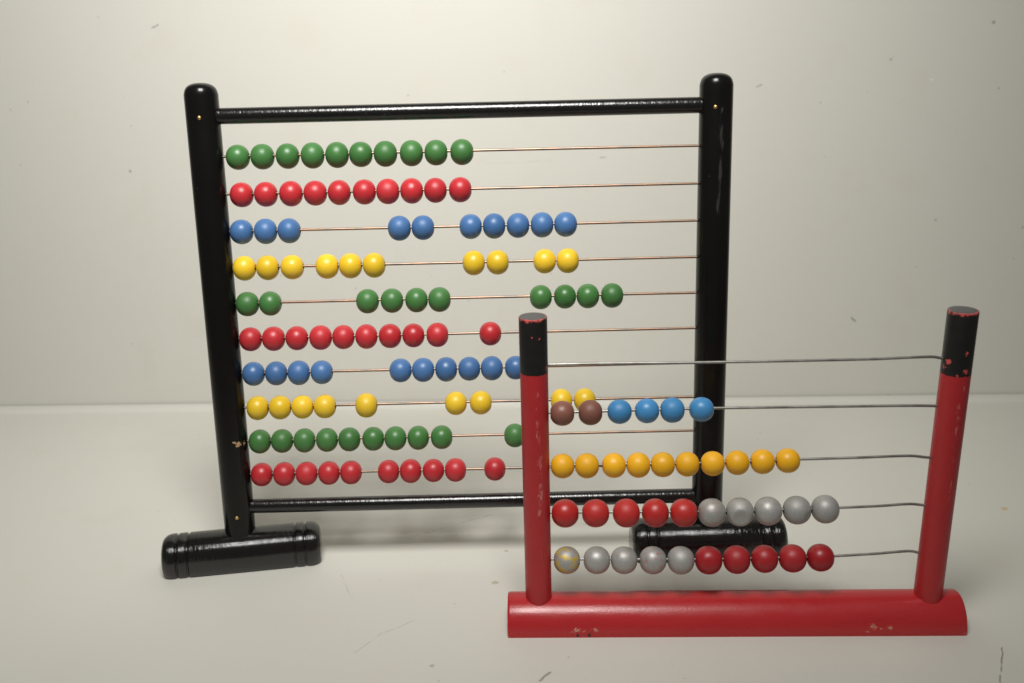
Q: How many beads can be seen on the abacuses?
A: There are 135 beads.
